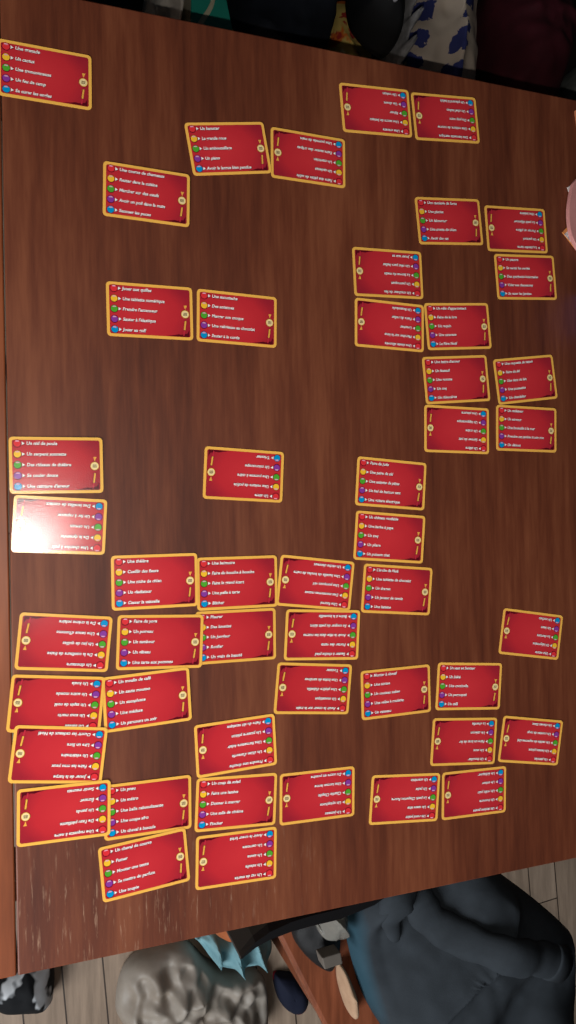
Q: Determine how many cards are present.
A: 49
